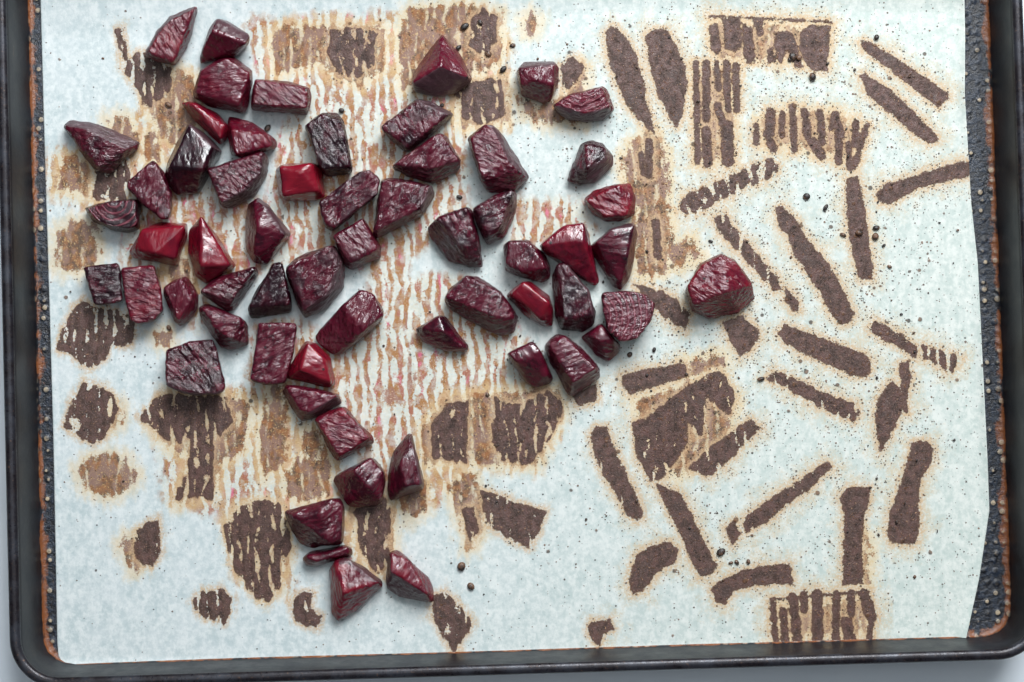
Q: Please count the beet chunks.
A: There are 60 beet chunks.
